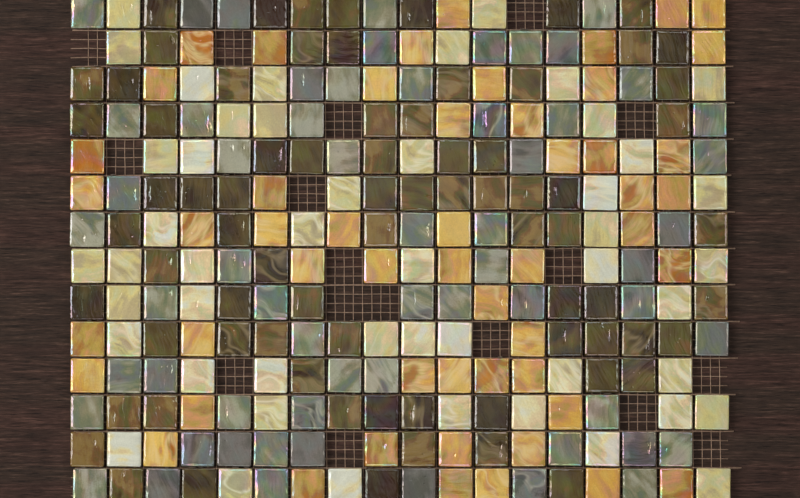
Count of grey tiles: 60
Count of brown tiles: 75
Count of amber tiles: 52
